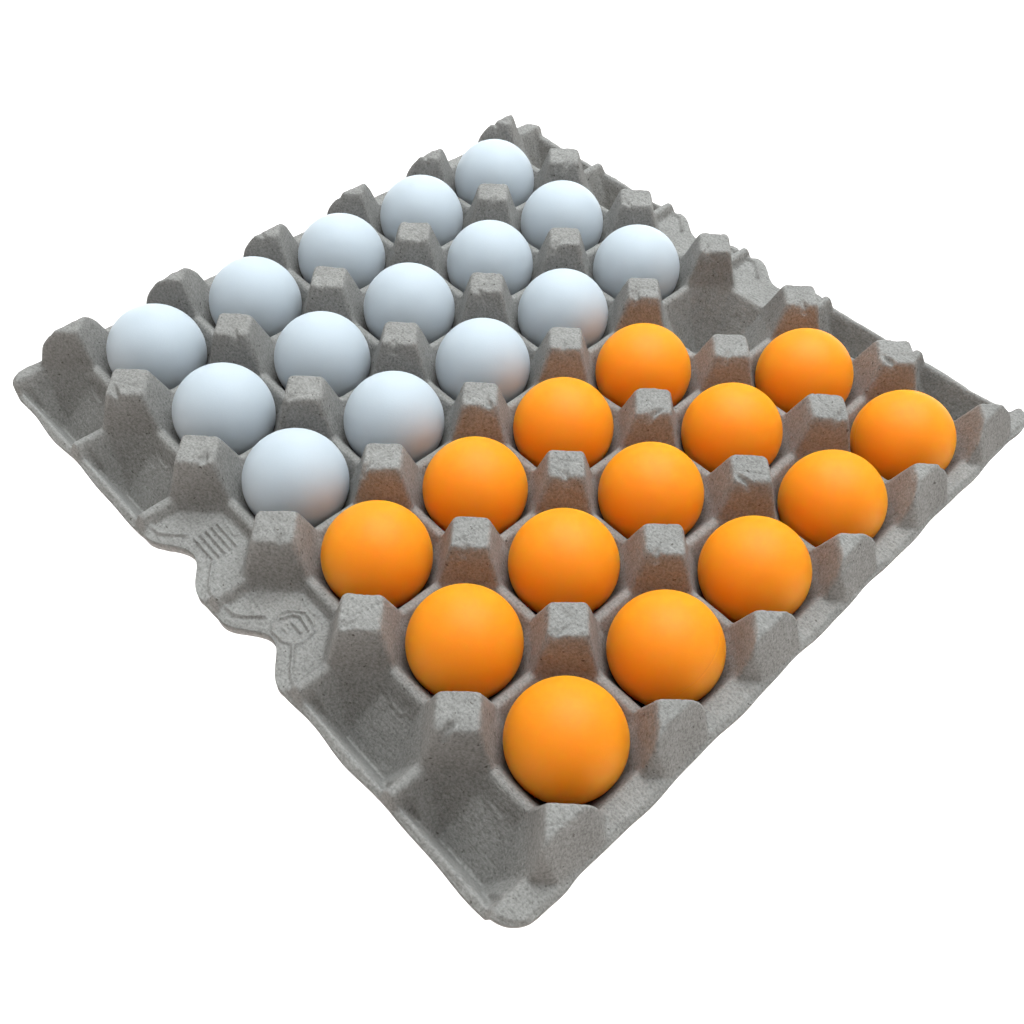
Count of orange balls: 14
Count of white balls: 15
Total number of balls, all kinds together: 29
